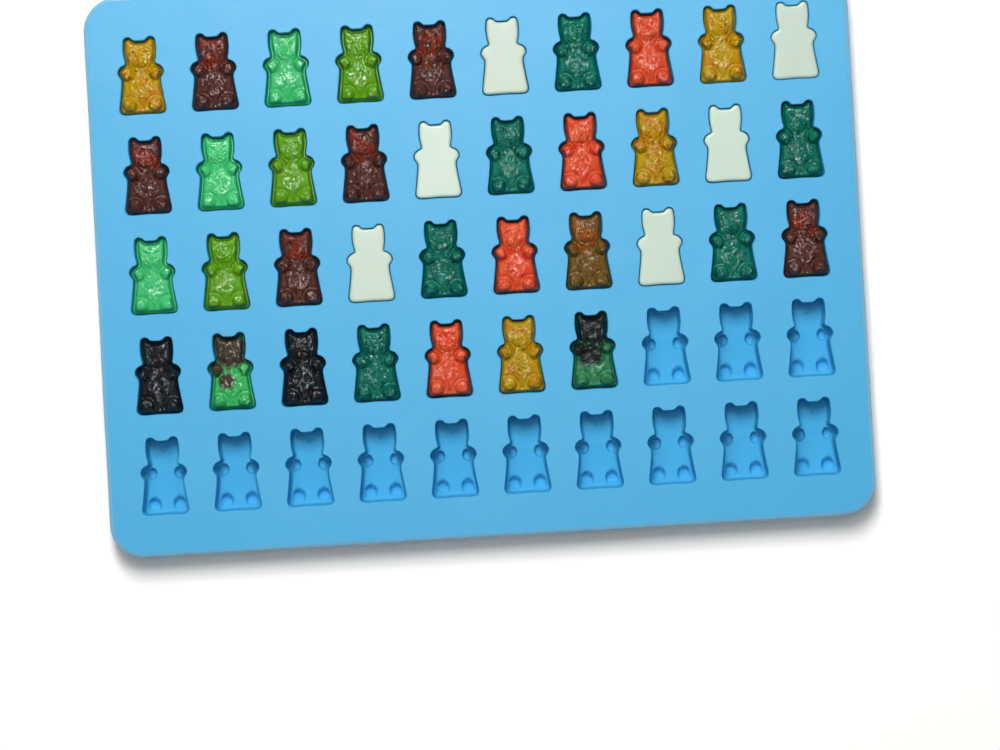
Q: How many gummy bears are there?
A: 37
